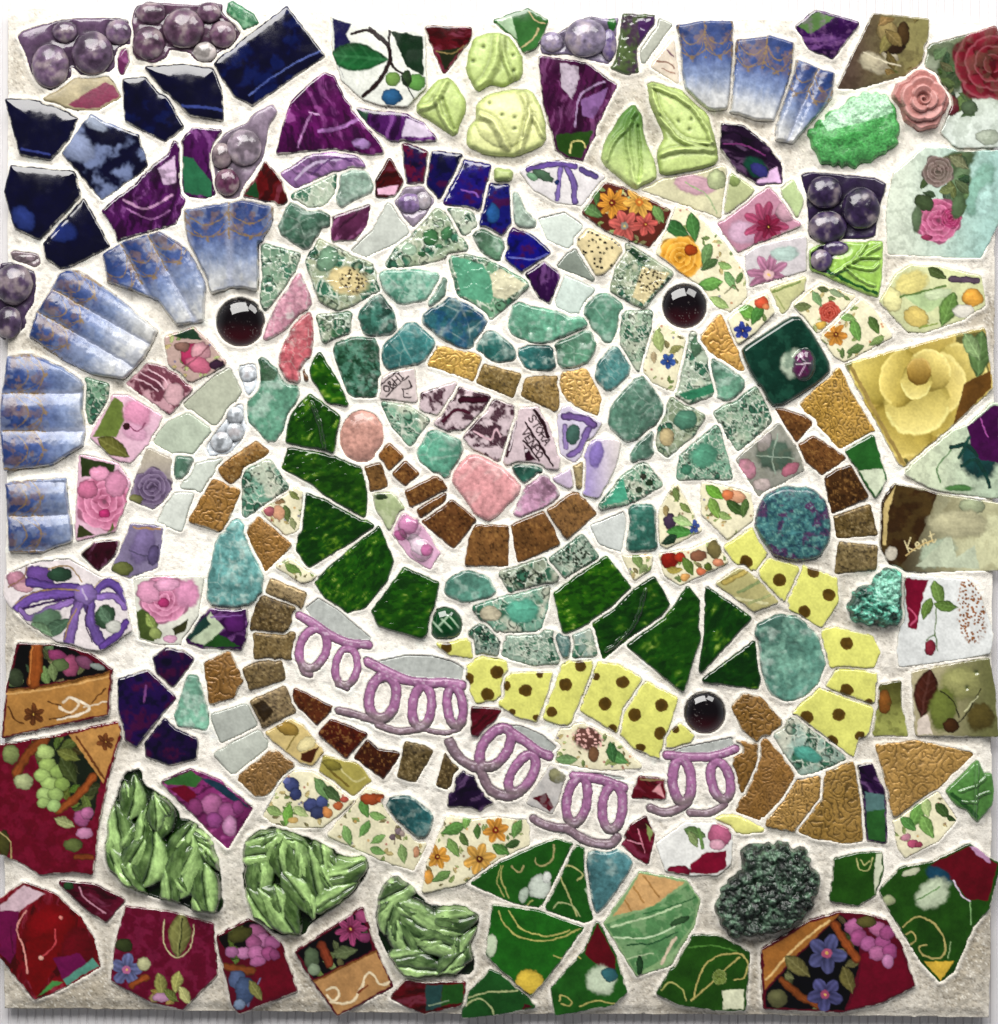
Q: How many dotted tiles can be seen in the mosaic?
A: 13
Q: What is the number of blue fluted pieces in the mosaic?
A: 8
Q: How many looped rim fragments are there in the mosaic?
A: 5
